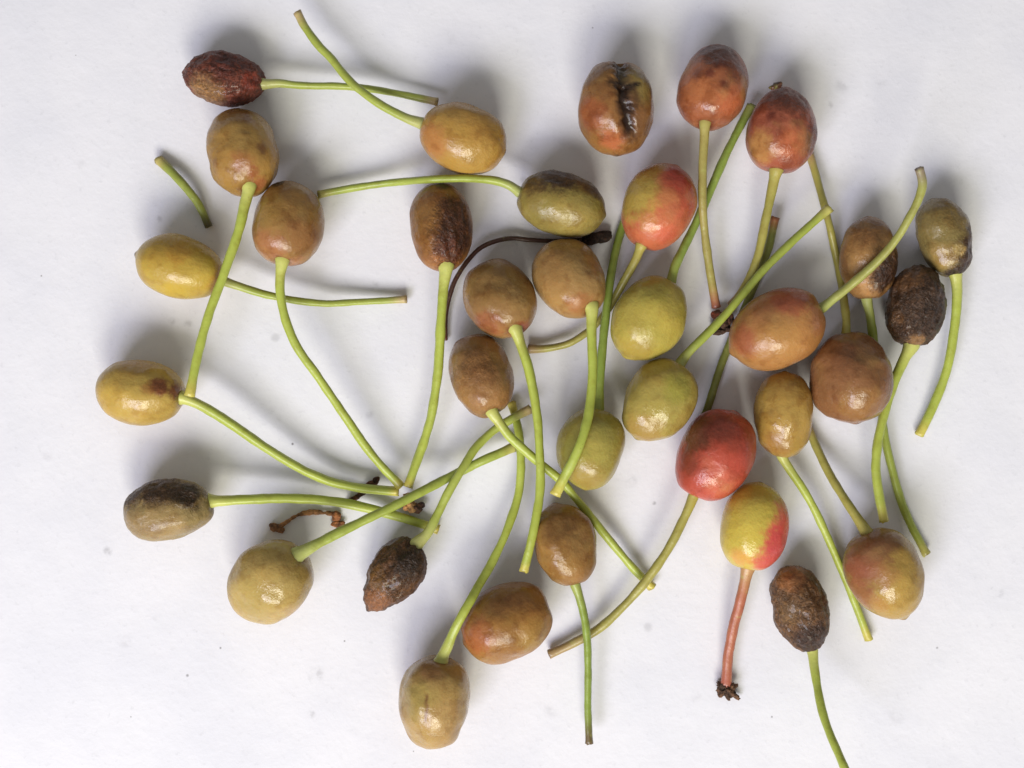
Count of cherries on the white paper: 34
